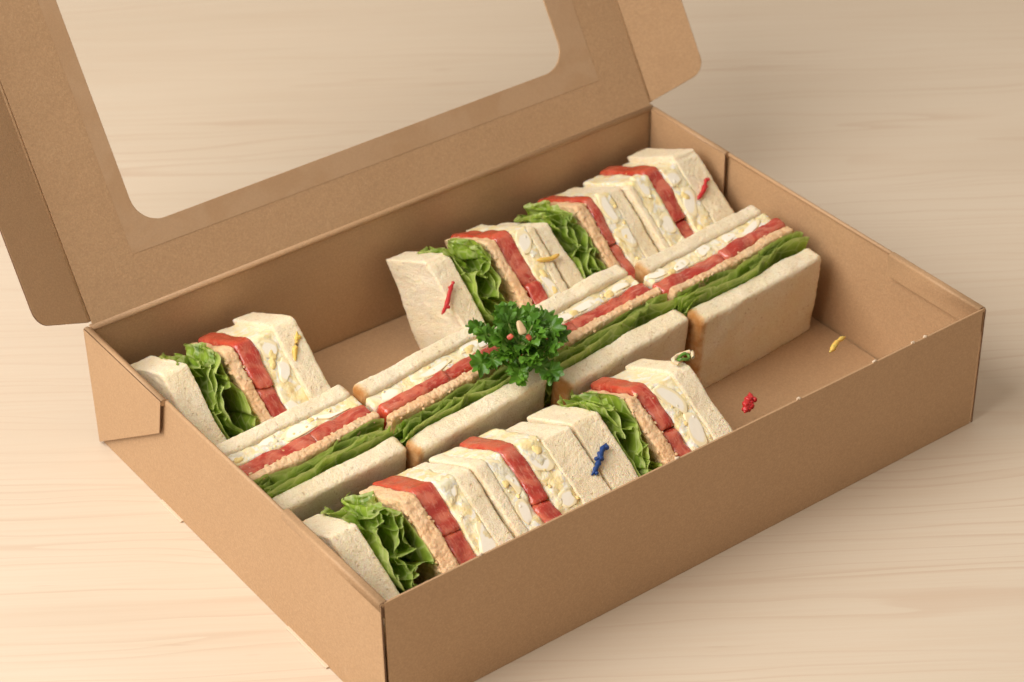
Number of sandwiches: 11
